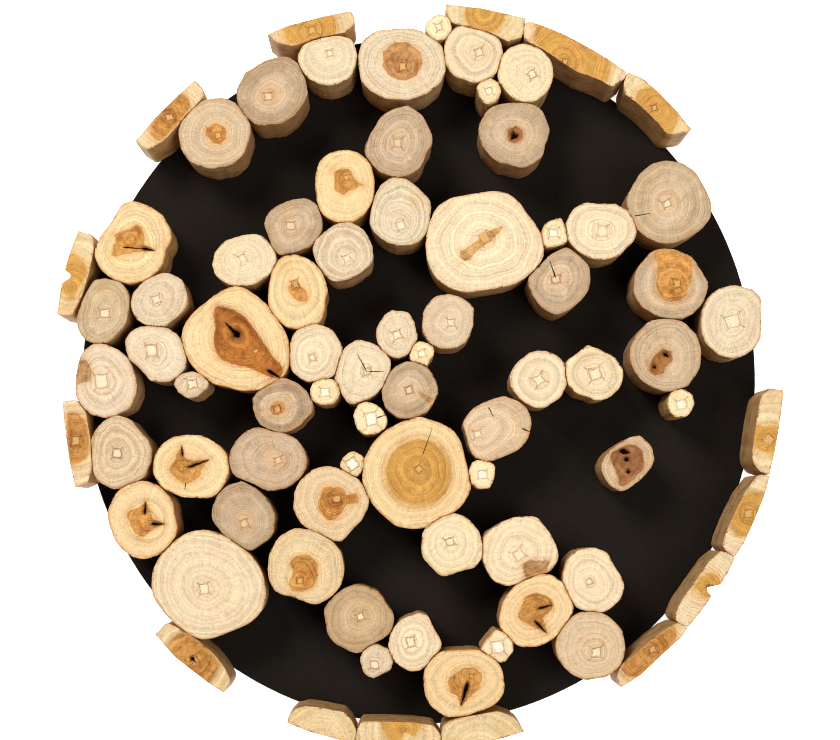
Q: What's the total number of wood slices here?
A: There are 81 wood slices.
